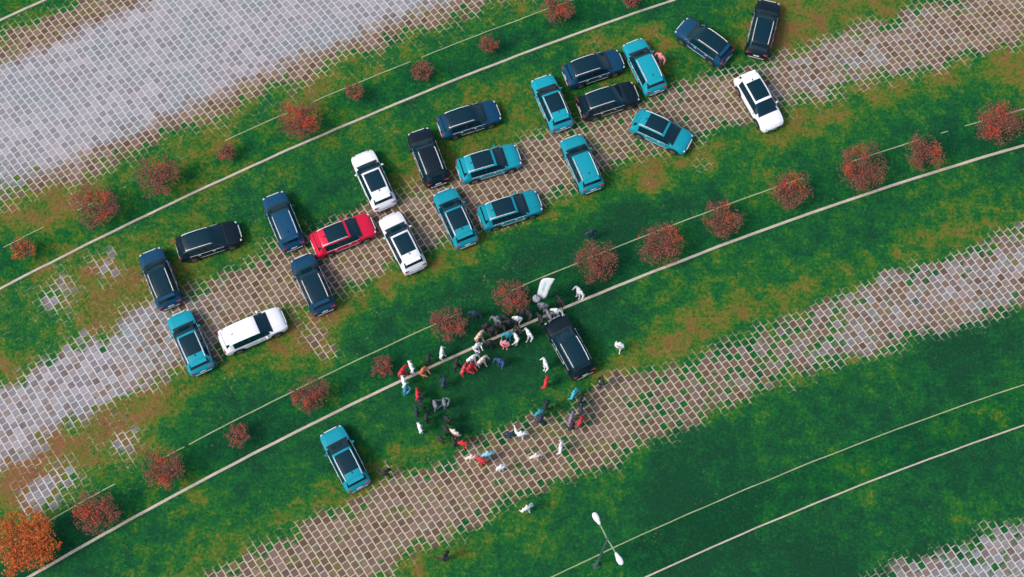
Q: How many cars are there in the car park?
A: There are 25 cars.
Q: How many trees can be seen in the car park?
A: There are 25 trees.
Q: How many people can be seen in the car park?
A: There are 77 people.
